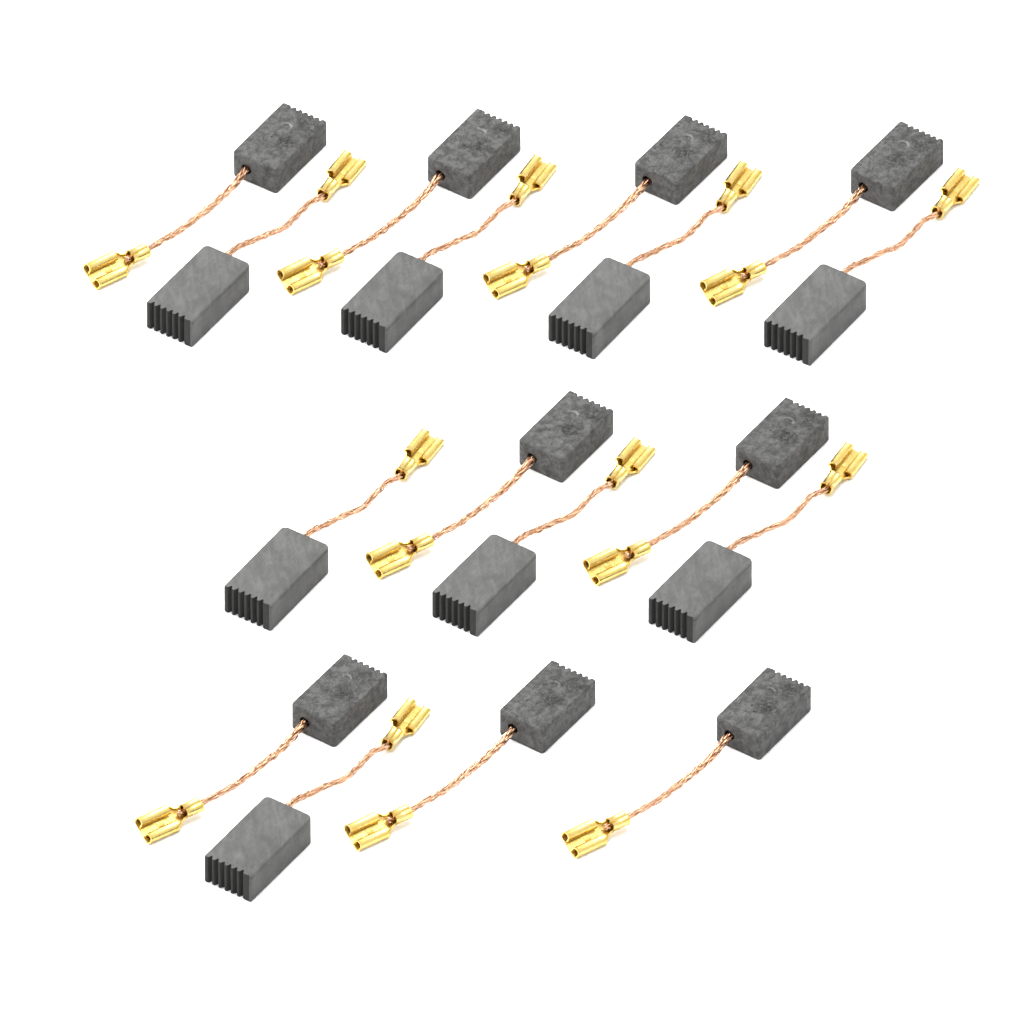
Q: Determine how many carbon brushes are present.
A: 17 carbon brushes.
